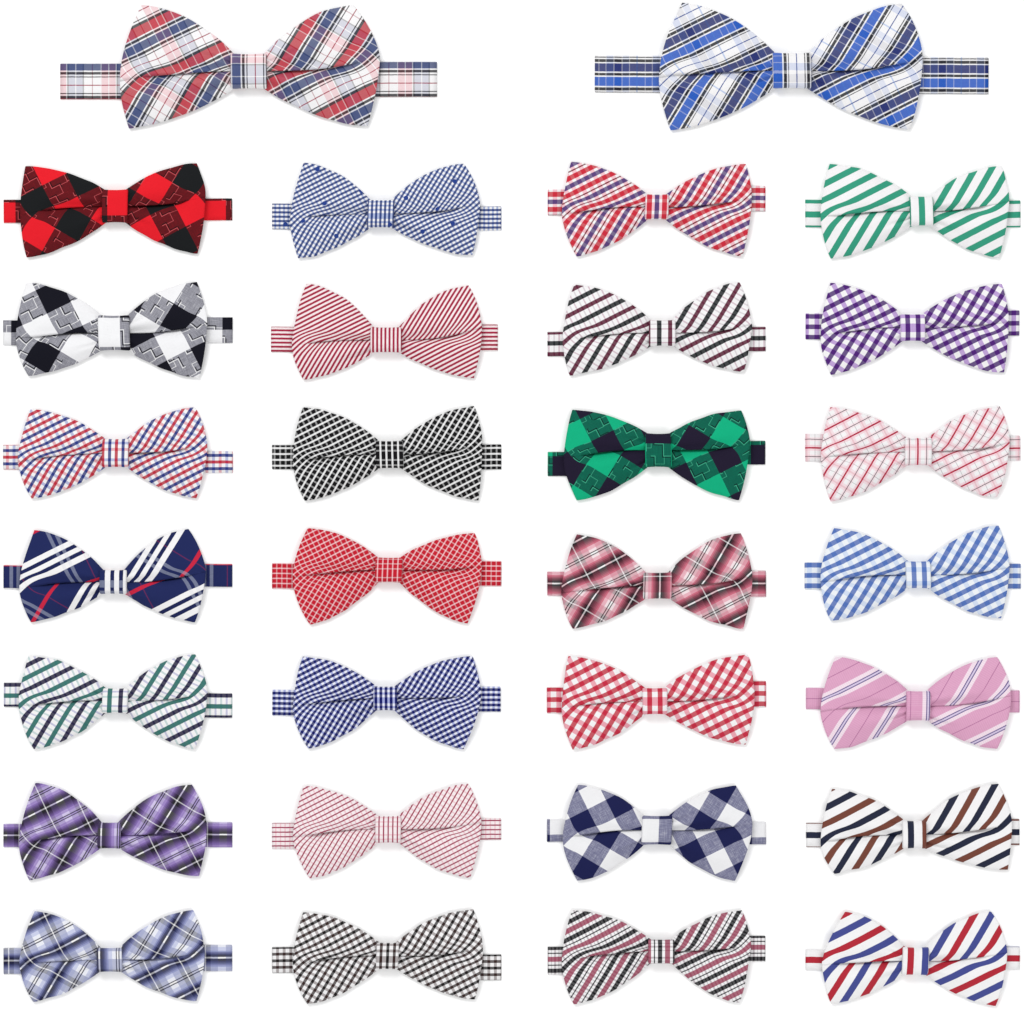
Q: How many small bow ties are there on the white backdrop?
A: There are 28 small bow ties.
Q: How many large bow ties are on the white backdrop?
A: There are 2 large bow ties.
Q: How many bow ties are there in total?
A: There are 30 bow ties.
